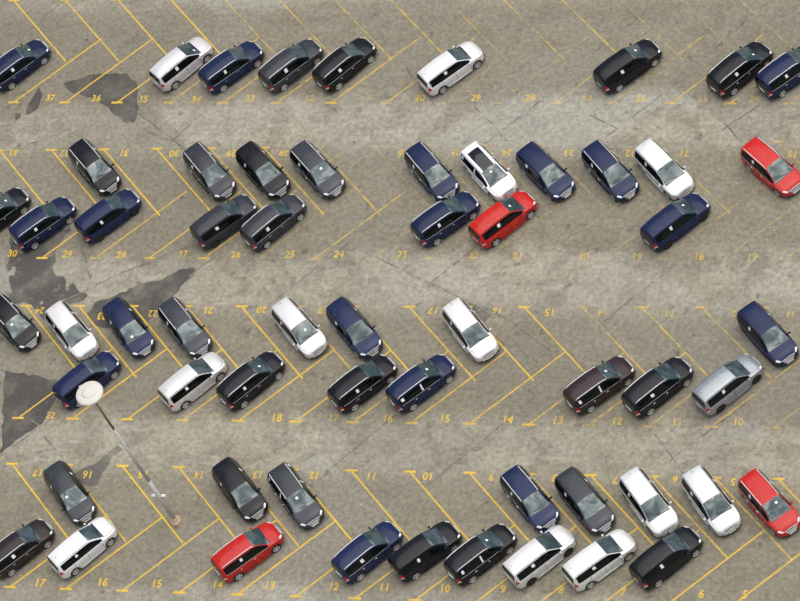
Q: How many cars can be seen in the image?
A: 60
